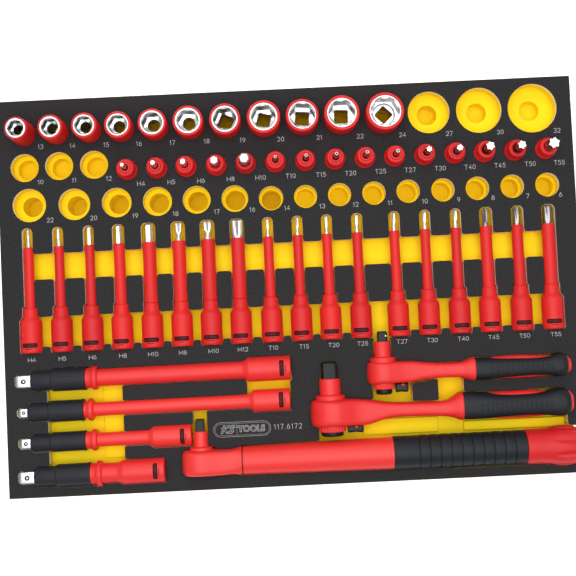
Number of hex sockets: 11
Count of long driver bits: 18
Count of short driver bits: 15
